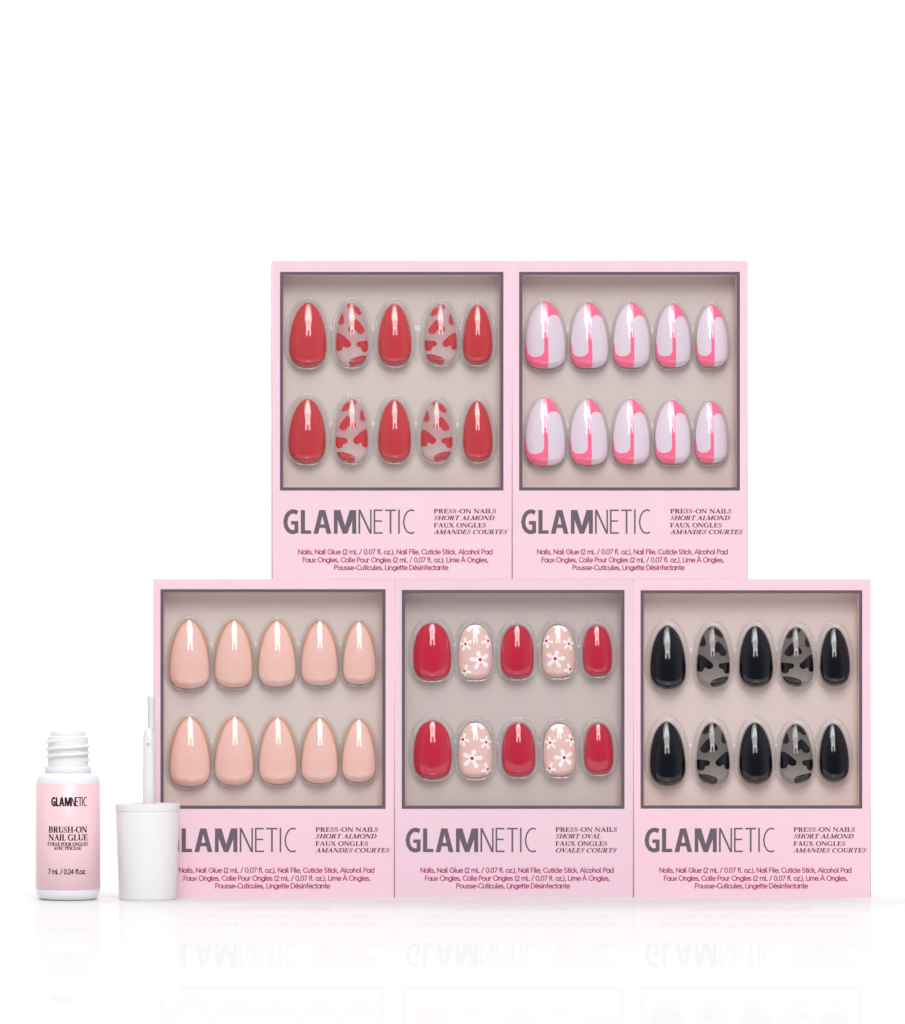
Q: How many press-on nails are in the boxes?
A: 50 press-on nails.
